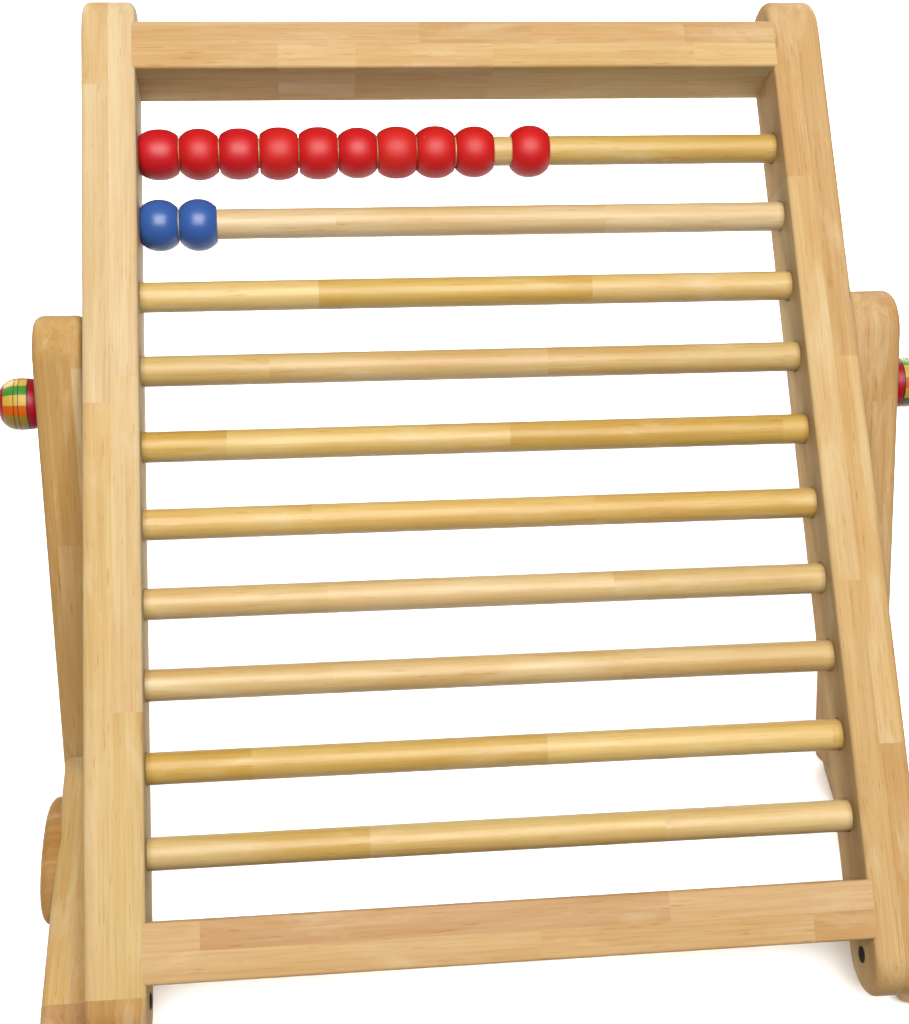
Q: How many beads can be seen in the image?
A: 12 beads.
